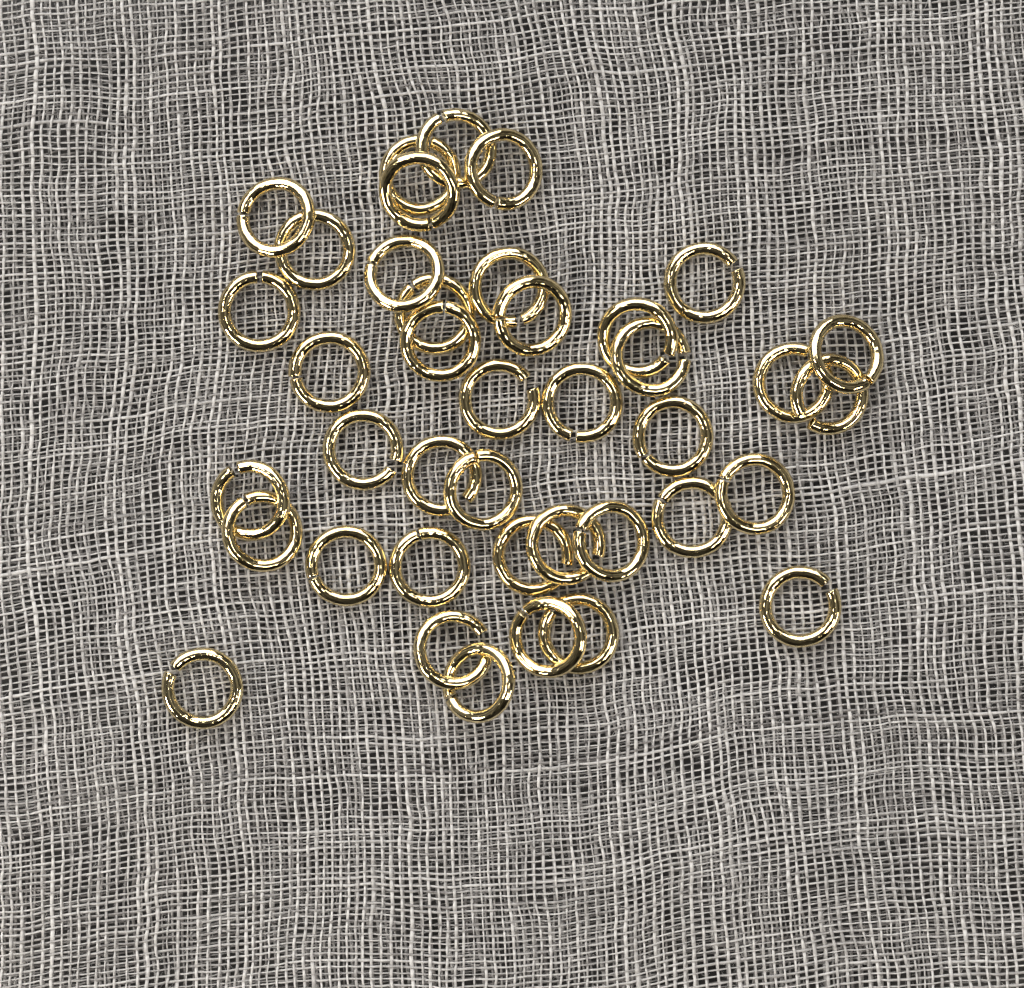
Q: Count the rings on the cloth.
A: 40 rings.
